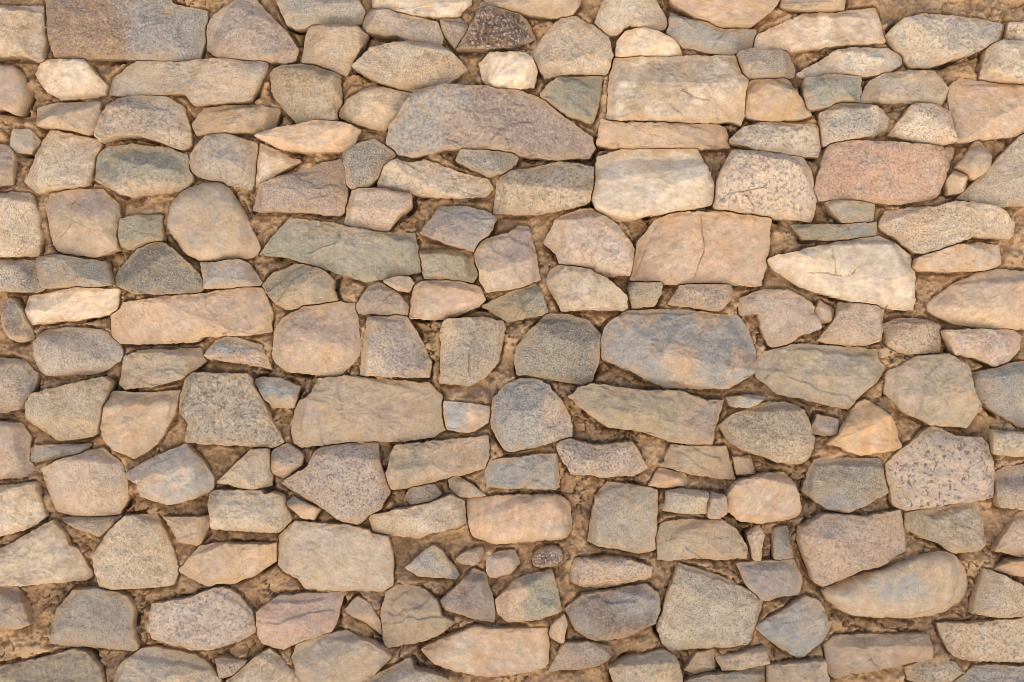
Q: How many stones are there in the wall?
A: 200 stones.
